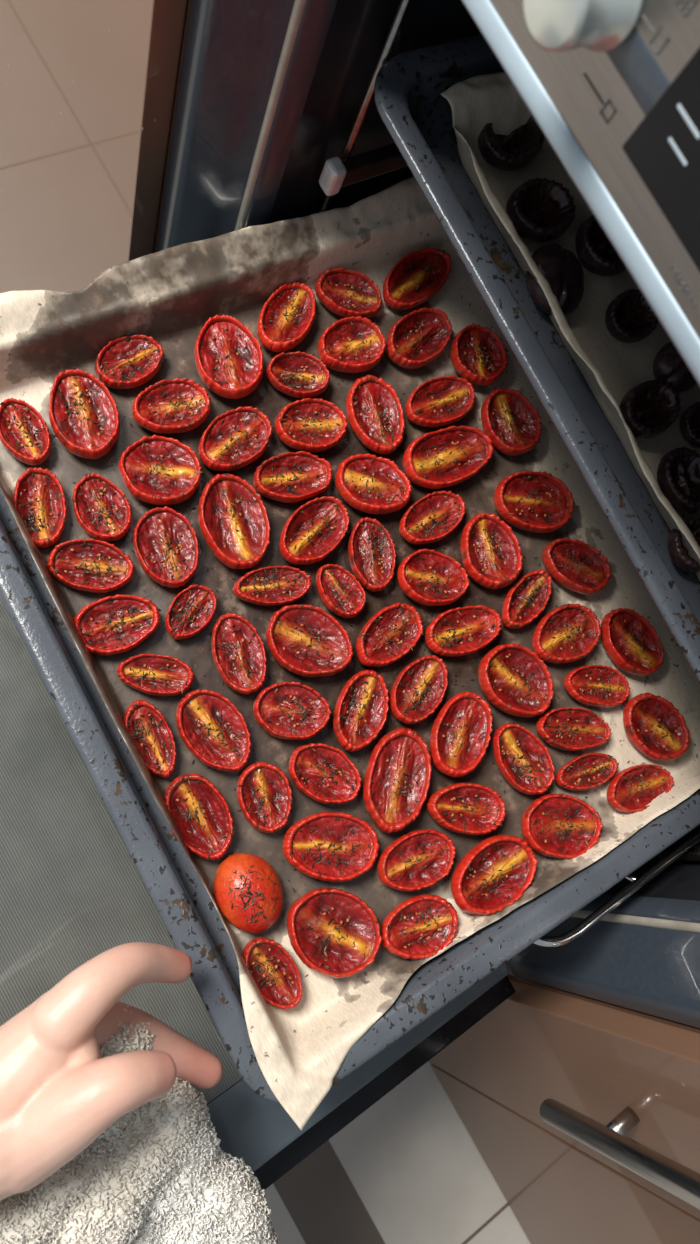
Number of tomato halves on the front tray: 71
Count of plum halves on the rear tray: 10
